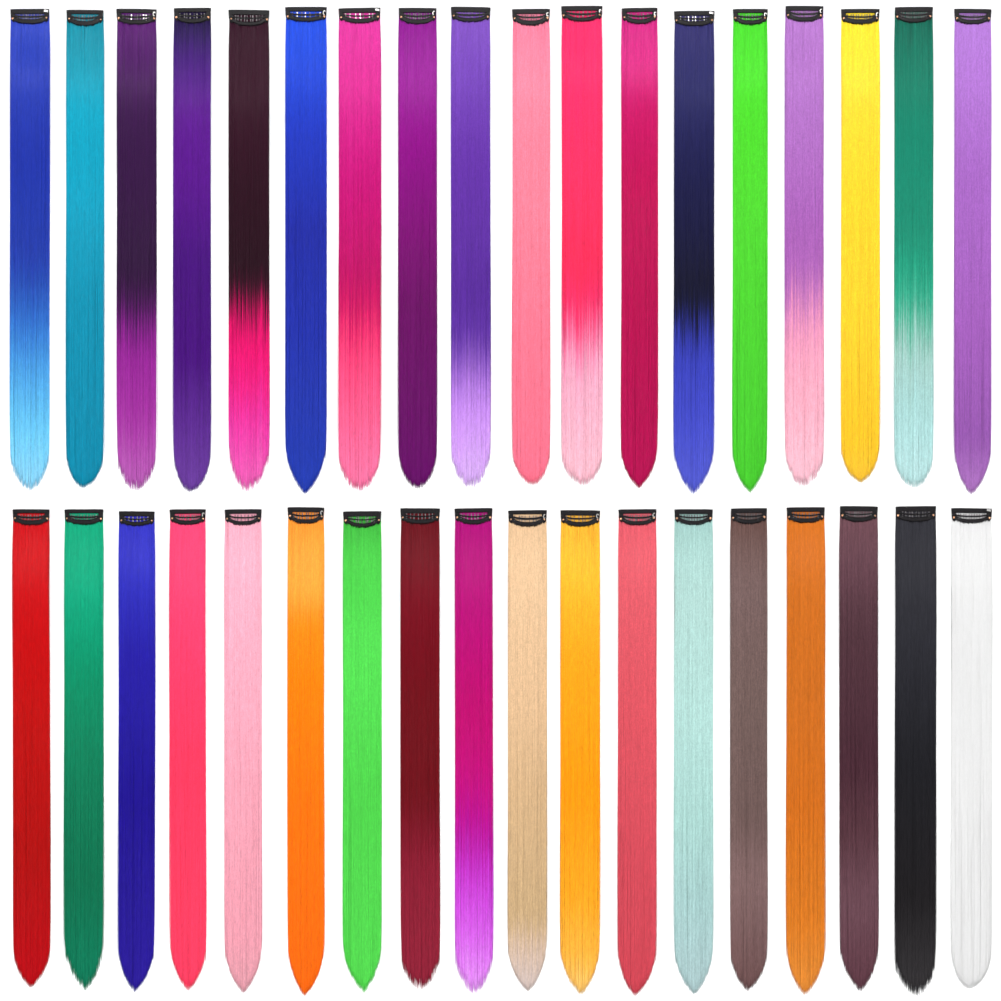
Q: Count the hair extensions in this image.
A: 36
